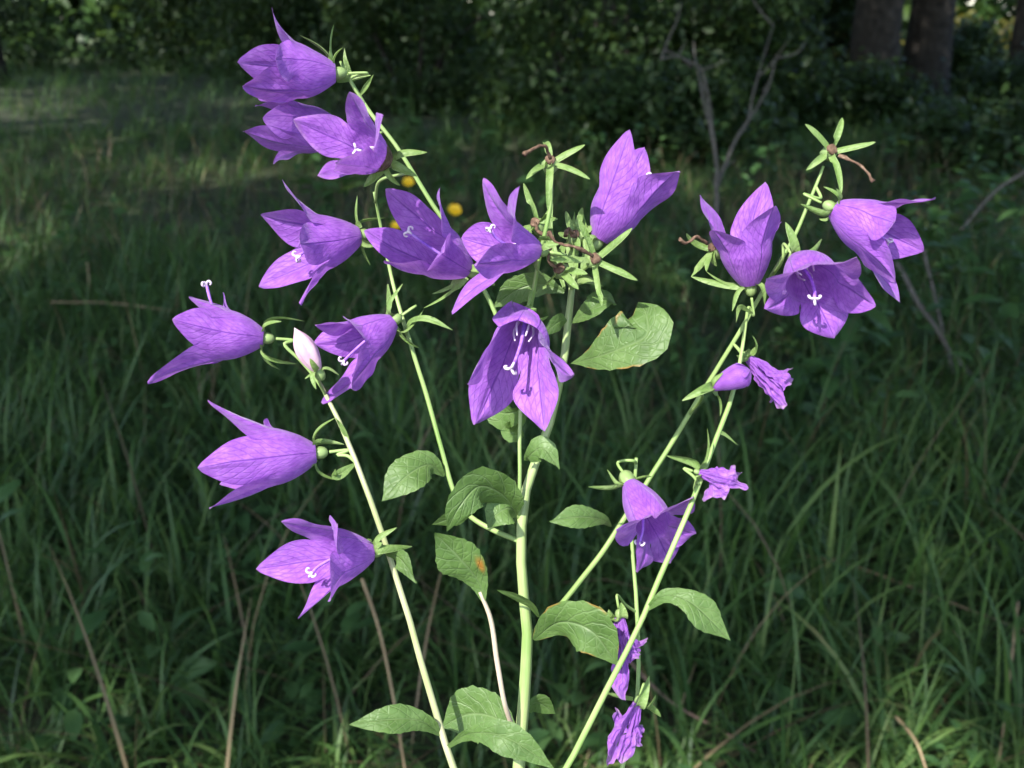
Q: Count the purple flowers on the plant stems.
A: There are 21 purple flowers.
